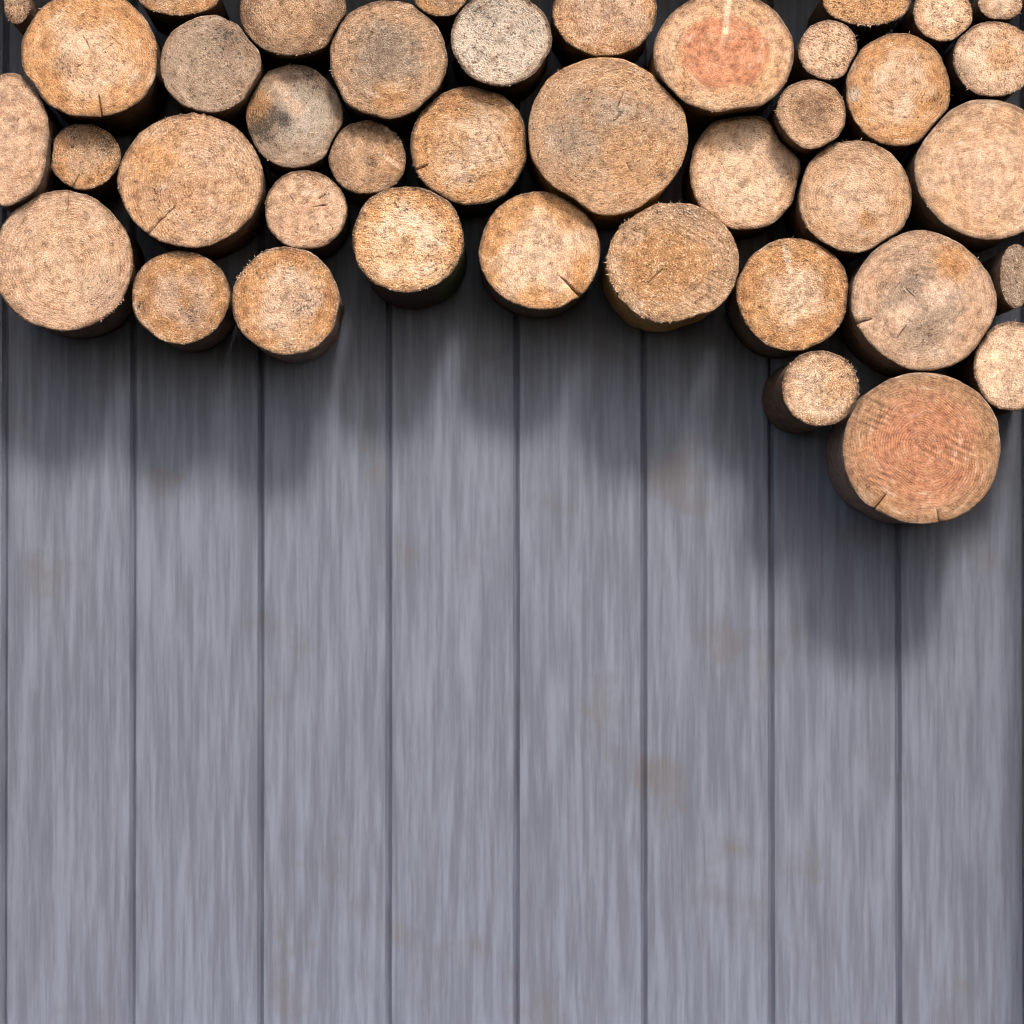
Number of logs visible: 40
